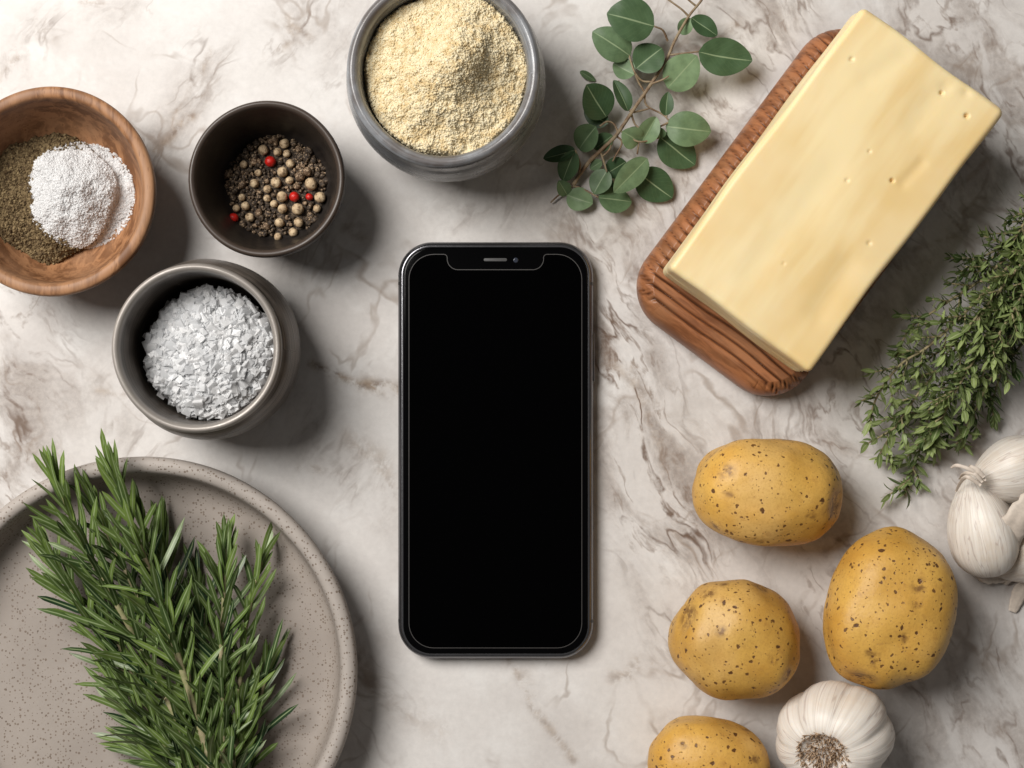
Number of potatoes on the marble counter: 4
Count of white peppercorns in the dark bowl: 28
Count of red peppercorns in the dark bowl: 4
